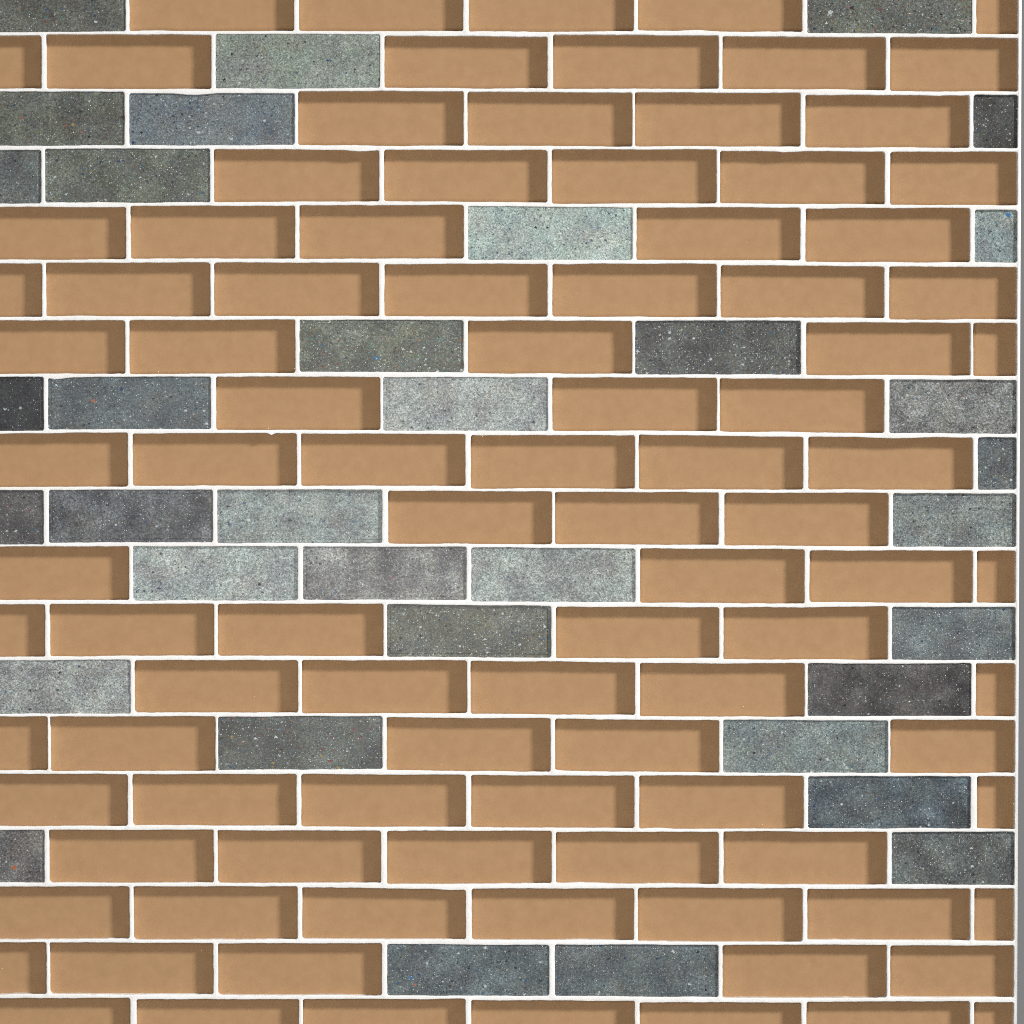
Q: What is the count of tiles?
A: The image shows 35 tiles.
